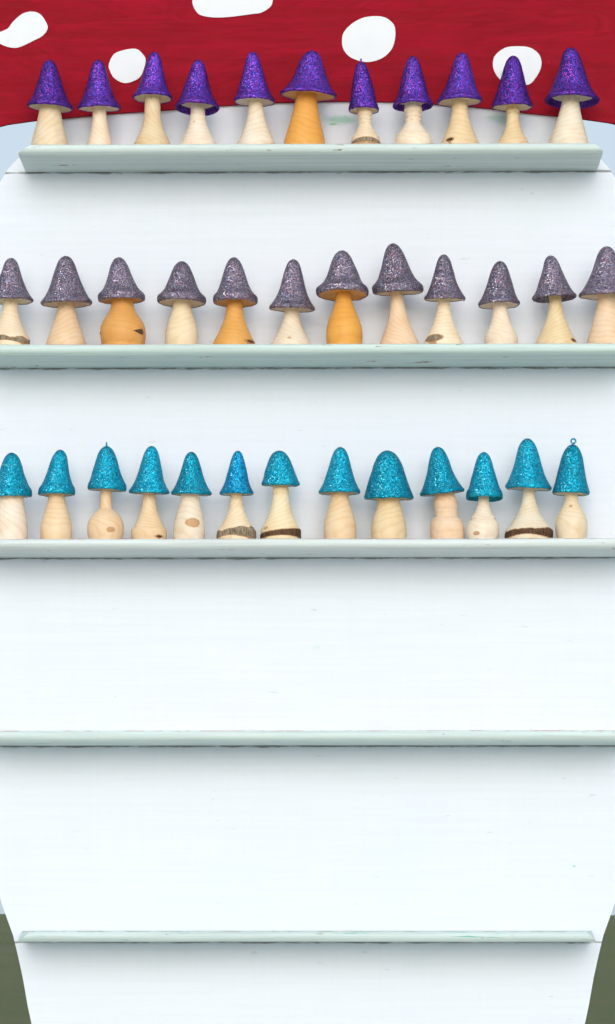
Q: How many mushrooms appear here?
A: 36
